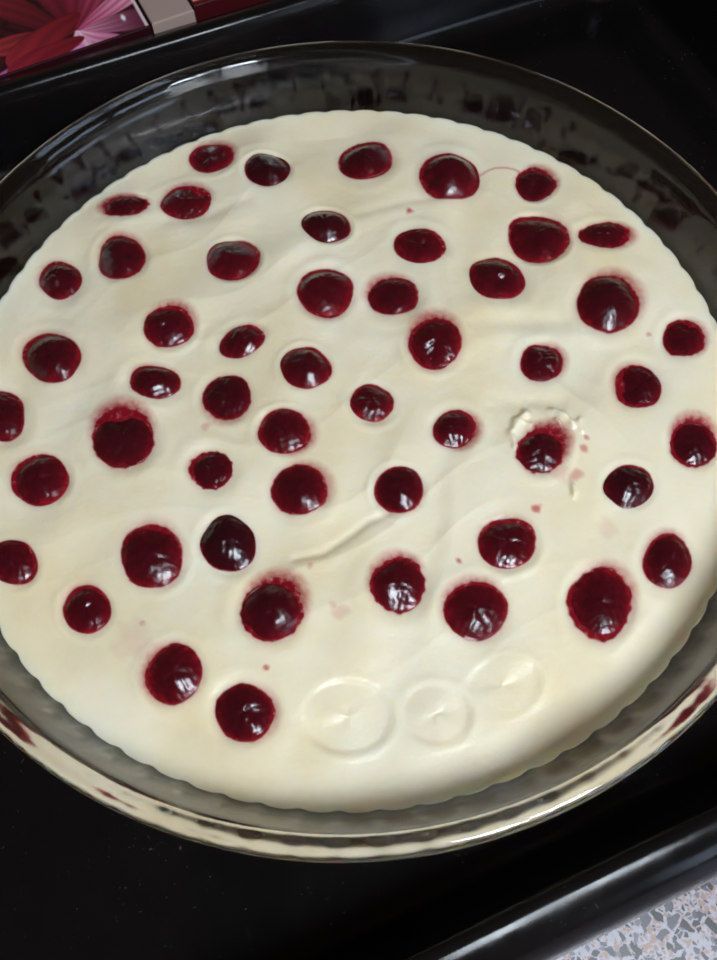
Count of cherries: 52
